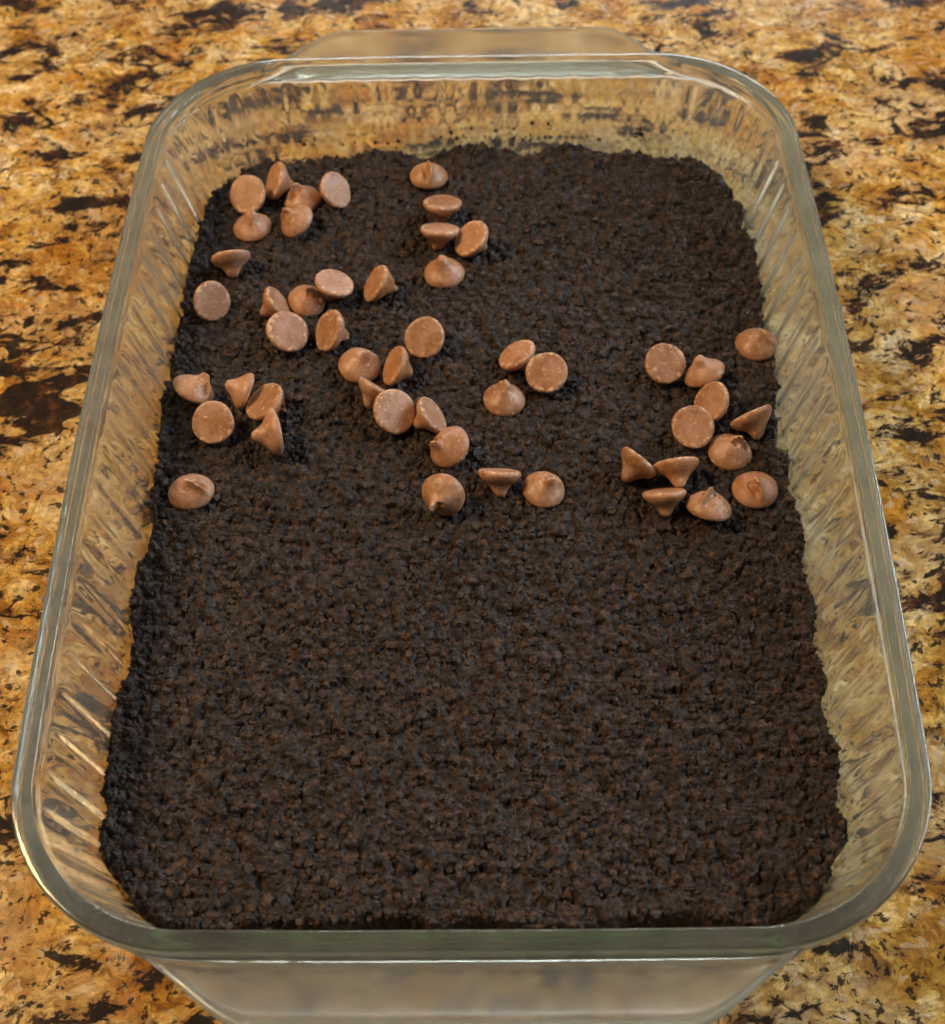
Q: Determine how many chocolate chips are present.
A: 50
